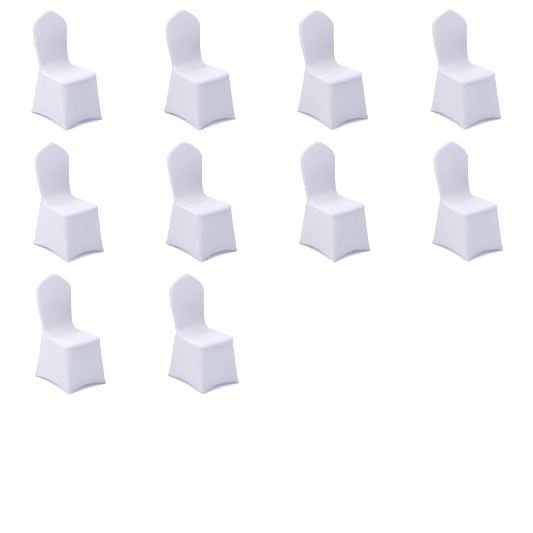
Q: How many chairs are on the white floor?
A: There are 10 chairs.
